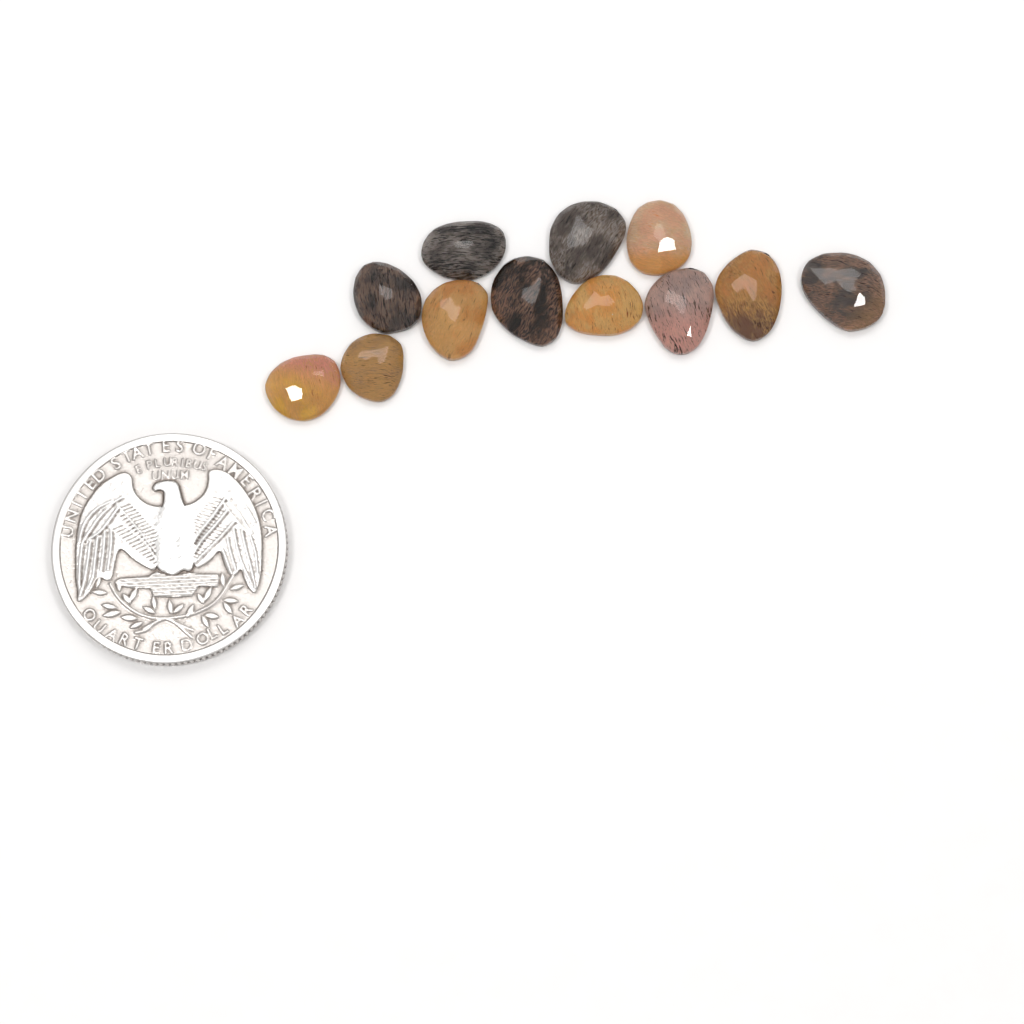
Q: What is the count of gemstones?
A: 12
